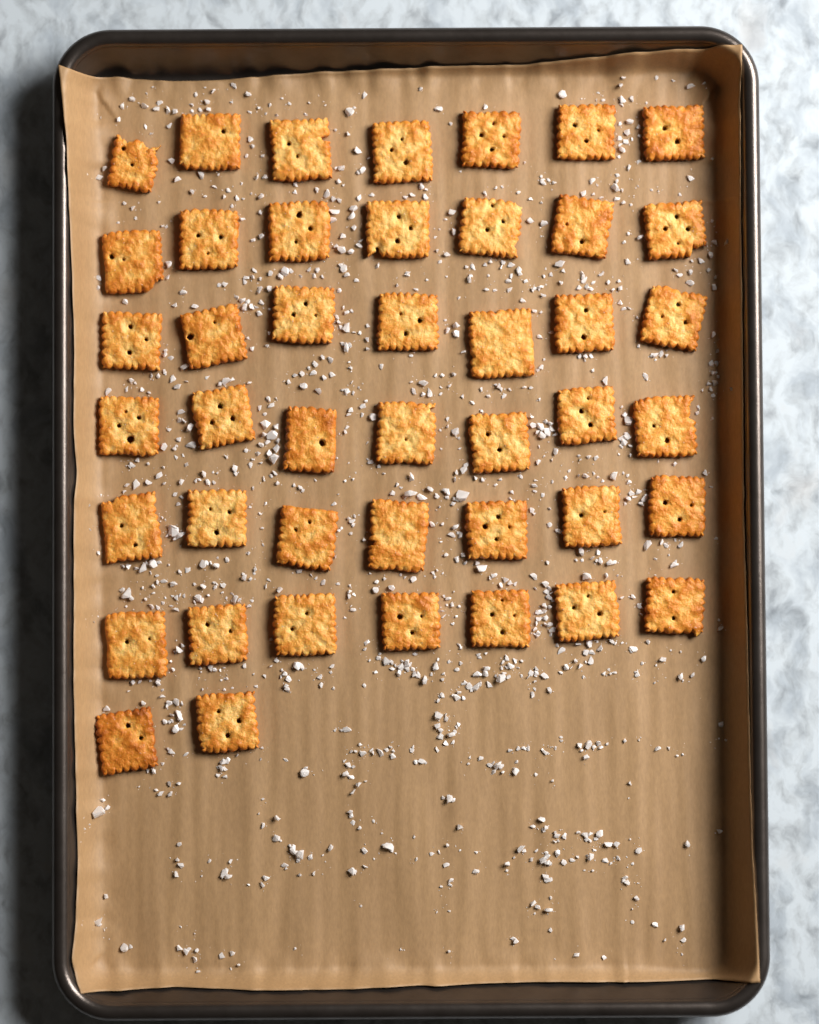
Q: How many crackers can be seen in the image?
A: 44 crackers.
